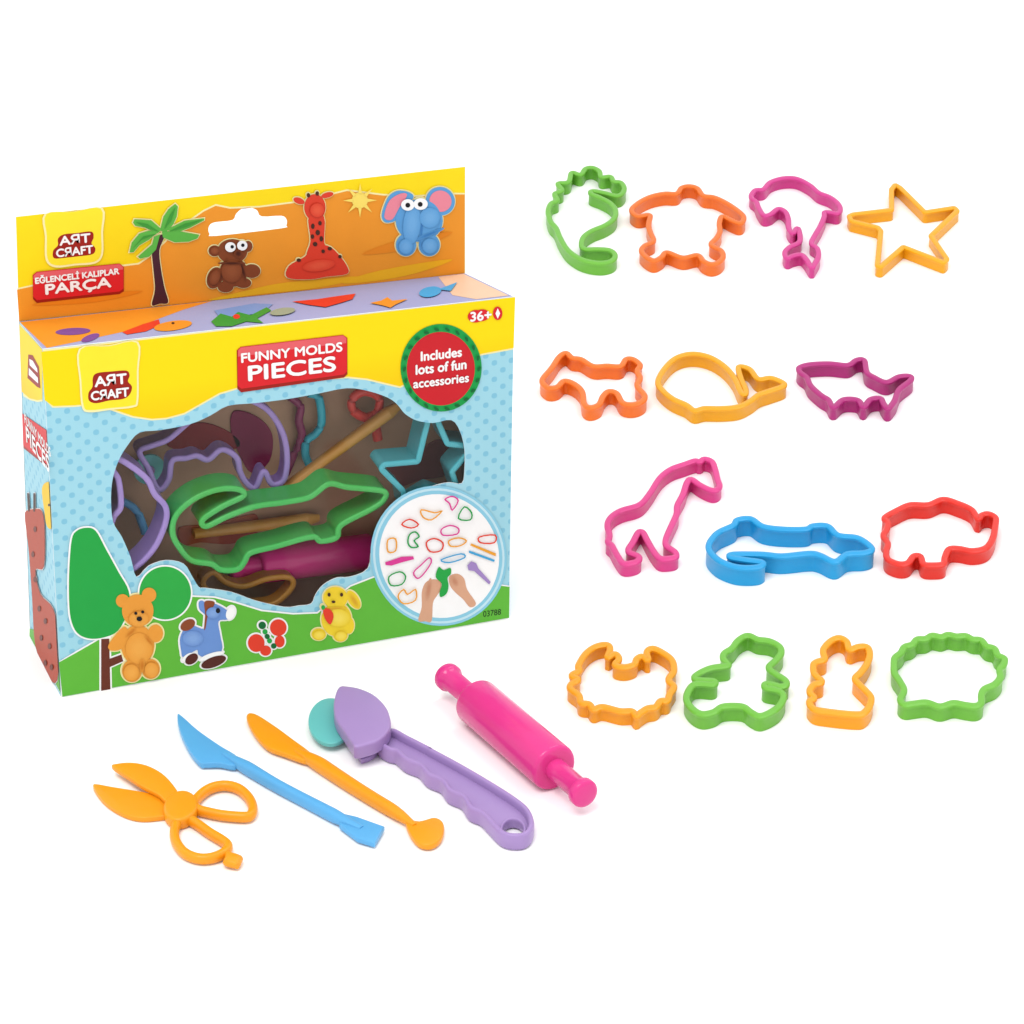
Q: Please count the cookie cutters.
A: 19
